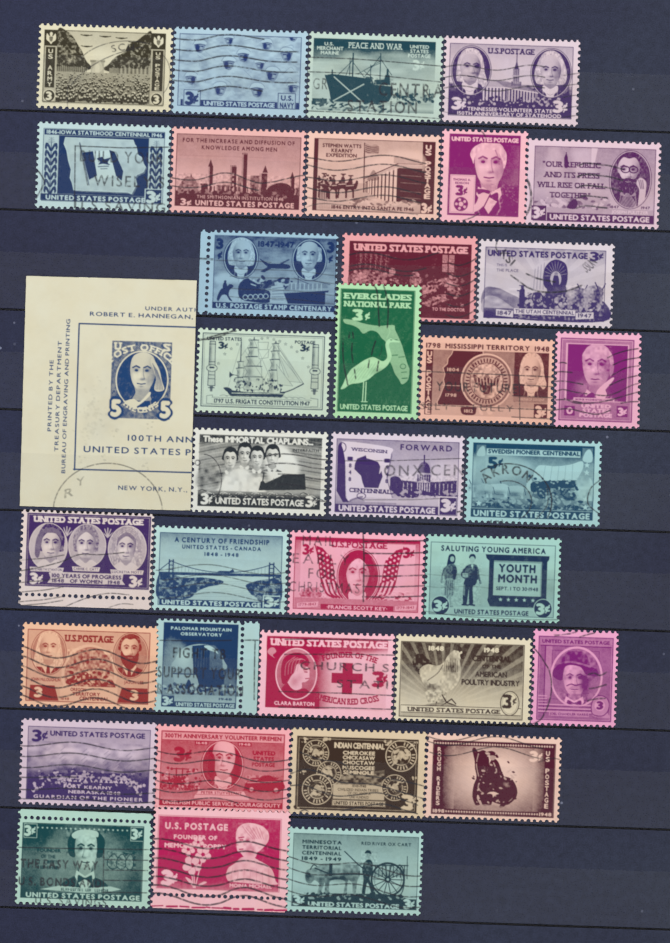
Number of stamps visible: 36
